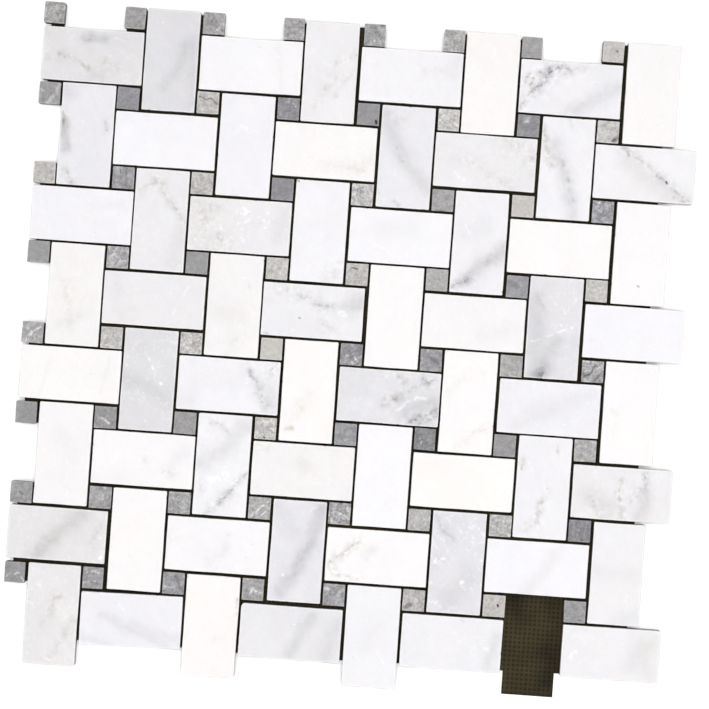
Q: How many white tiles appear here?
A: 63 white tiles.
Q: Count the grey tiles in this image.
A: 64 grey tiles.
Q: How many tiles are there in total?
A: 127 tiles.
